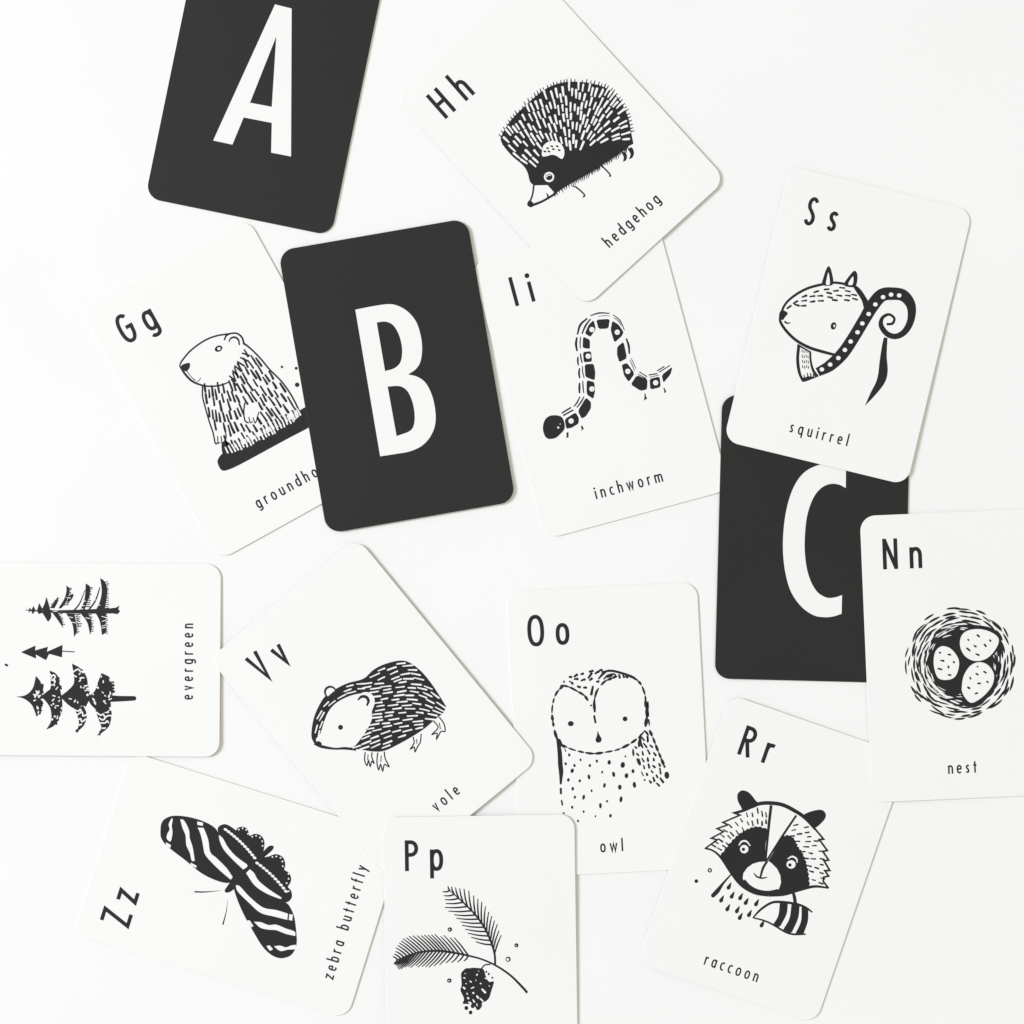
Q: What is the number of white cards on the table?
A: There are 11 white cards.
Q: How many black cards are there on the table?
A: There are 3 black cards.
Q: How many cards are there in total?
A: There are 14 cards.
